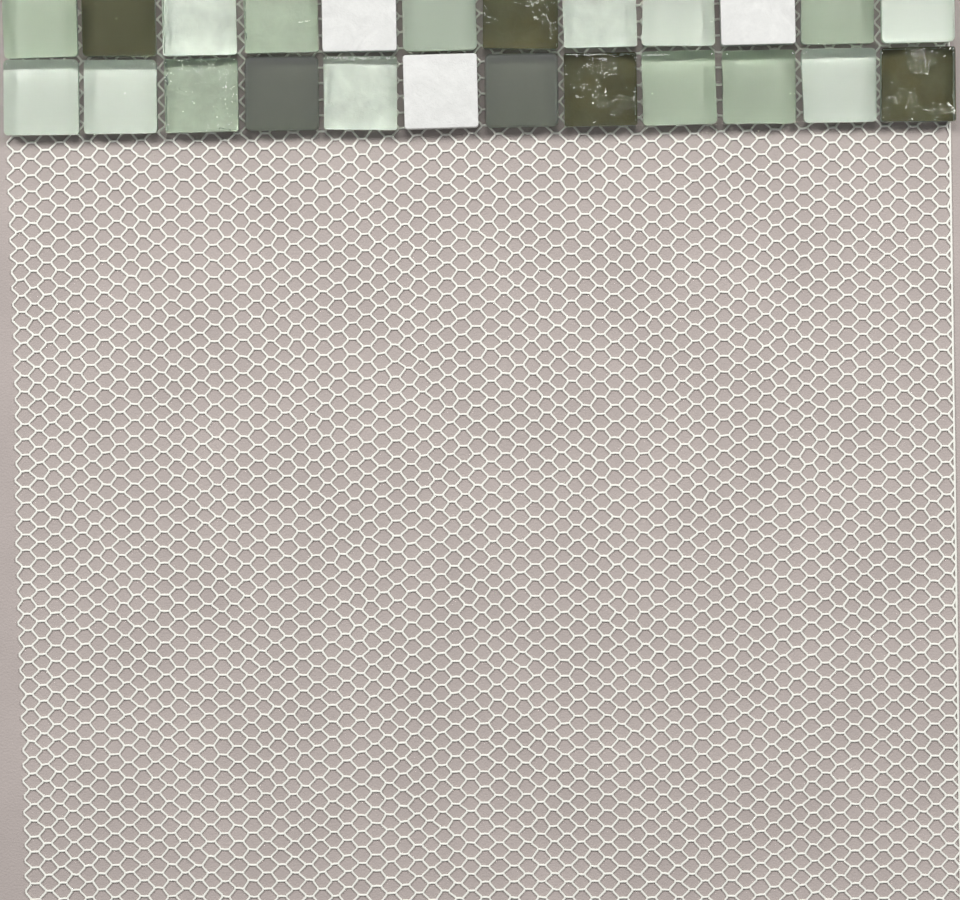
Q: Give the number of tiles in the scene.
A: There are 24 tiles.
